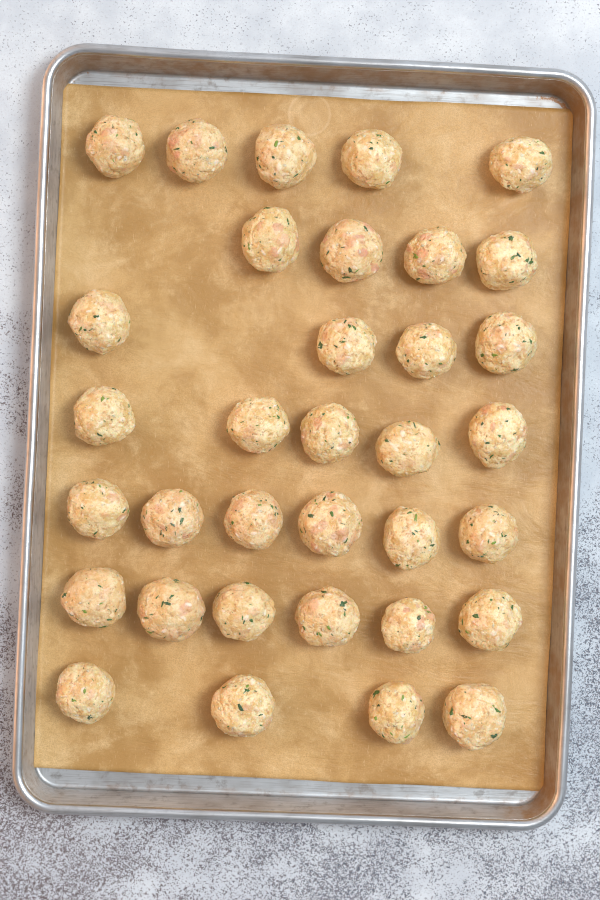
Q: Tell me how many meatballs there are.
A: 34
